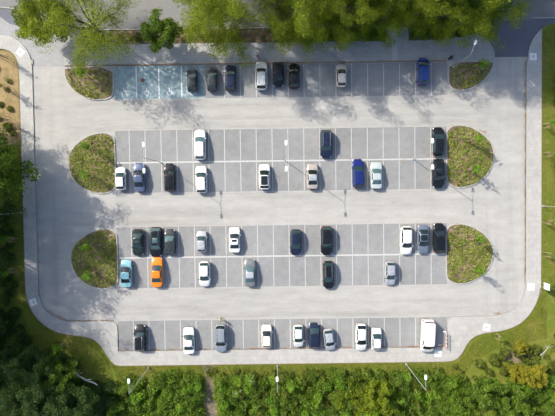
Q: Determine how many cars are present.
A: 46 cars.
